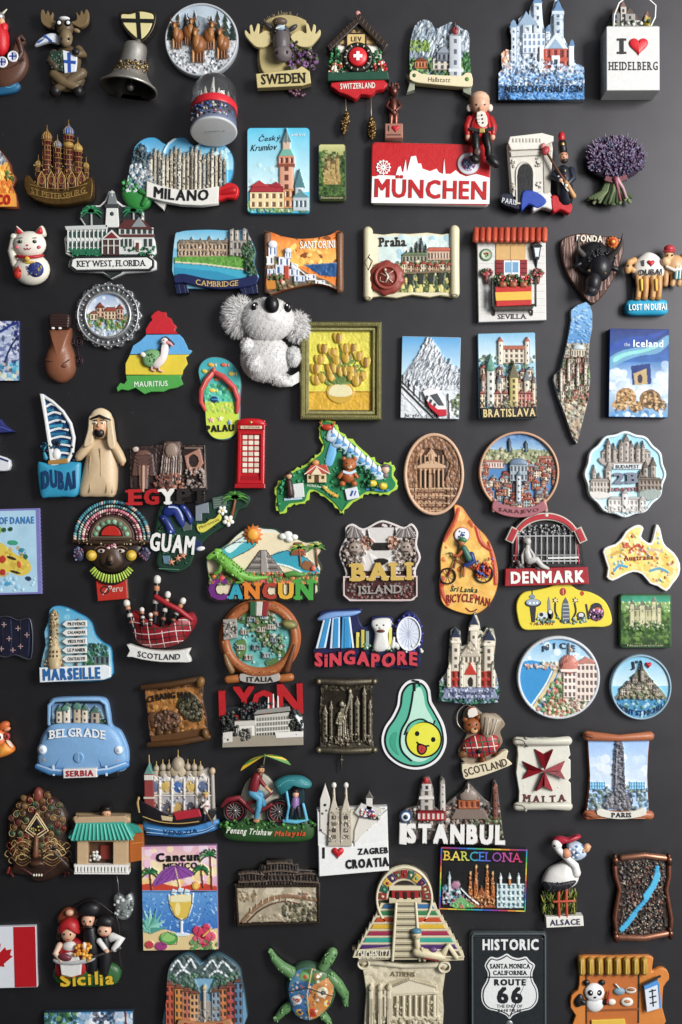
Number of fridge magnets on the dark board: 96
